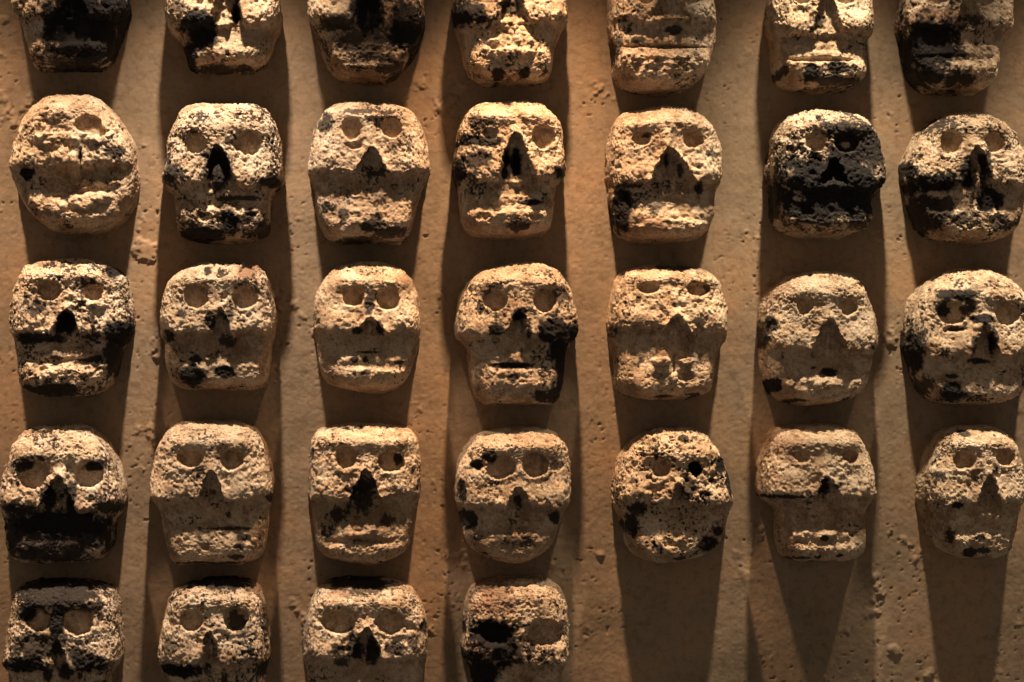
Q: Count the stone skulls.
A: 32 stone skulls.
